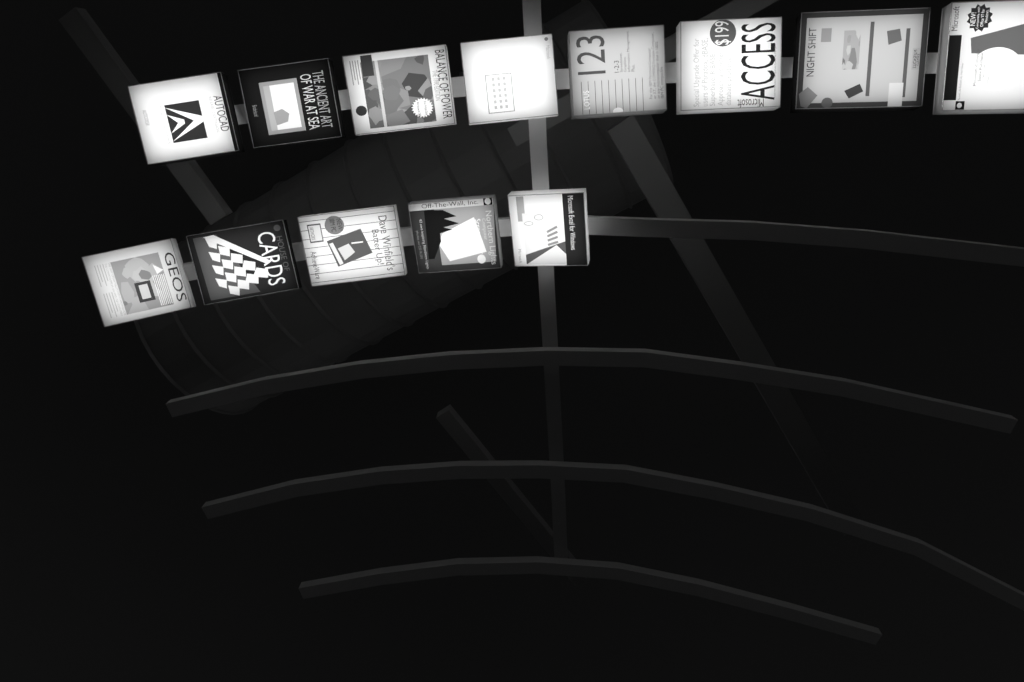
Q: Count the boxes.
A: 13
